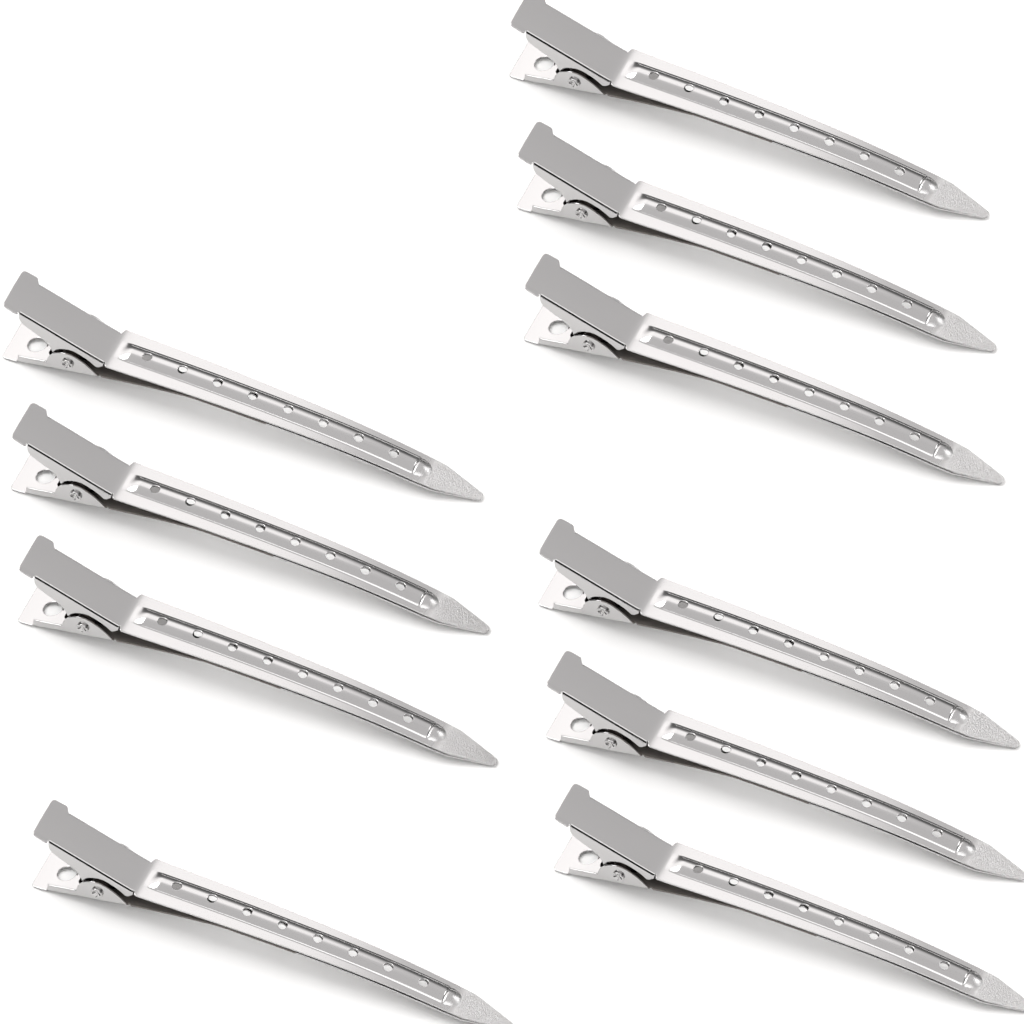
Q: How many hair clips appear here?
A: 10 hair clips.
